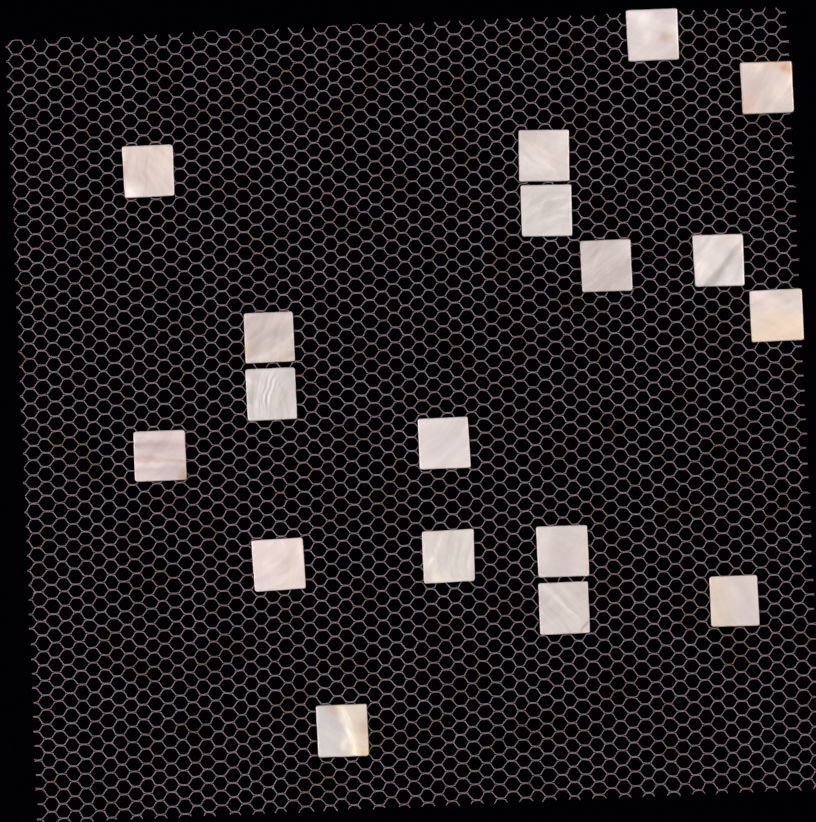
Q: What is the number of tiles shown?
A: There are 18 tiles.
